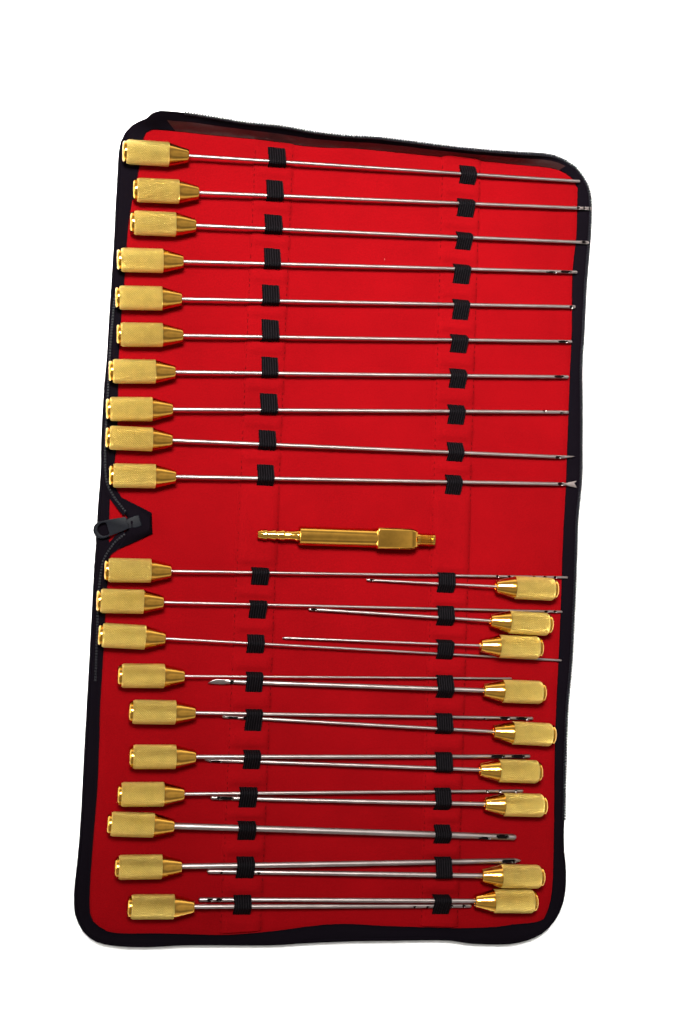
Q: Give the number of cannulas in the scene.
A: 29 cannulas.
